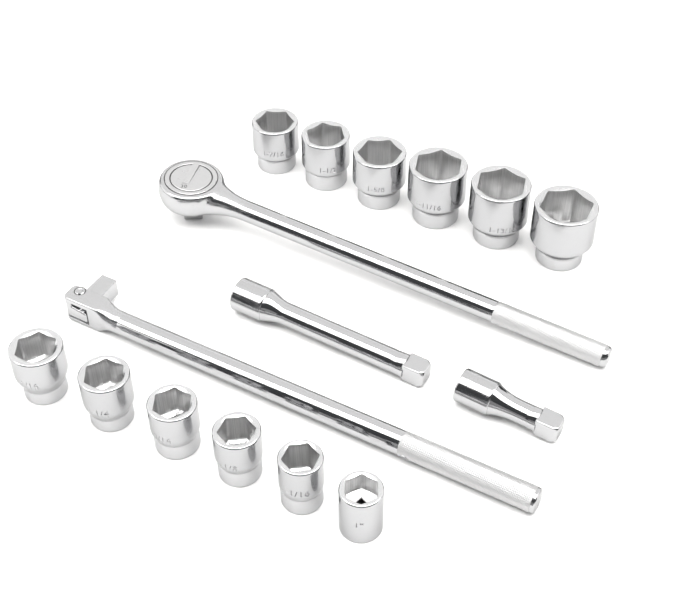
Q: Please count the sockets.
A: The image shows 12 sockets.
